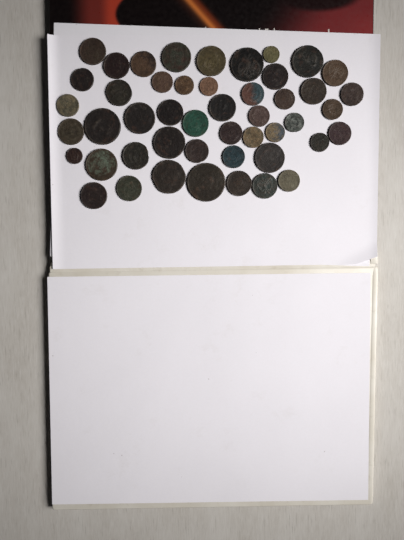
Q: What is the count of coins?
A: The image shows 48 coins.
